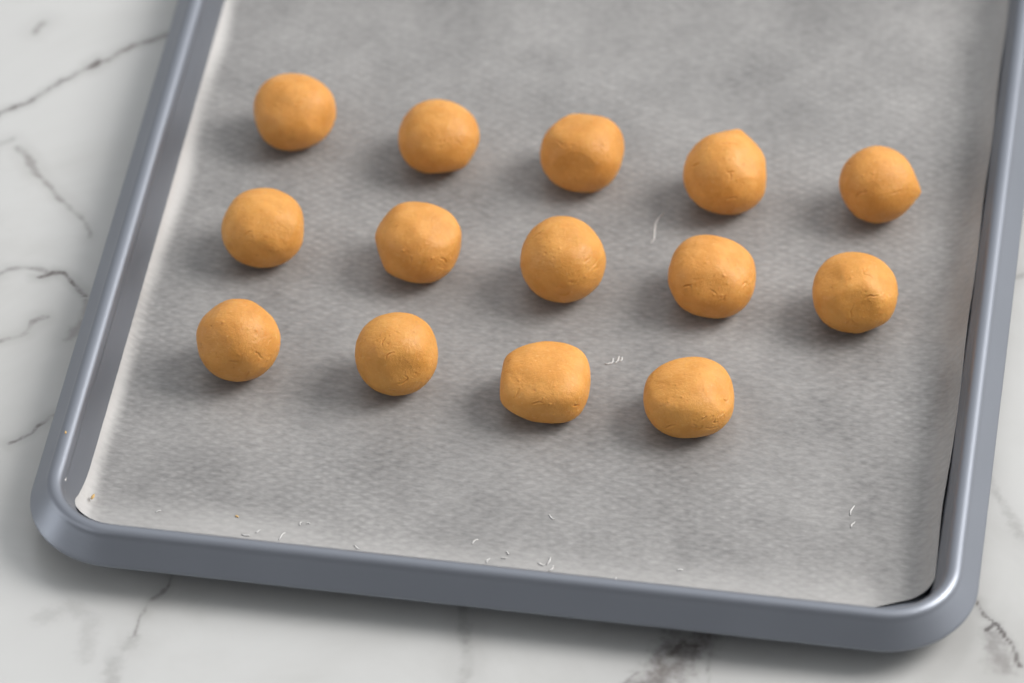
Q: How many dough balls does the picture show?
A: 14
